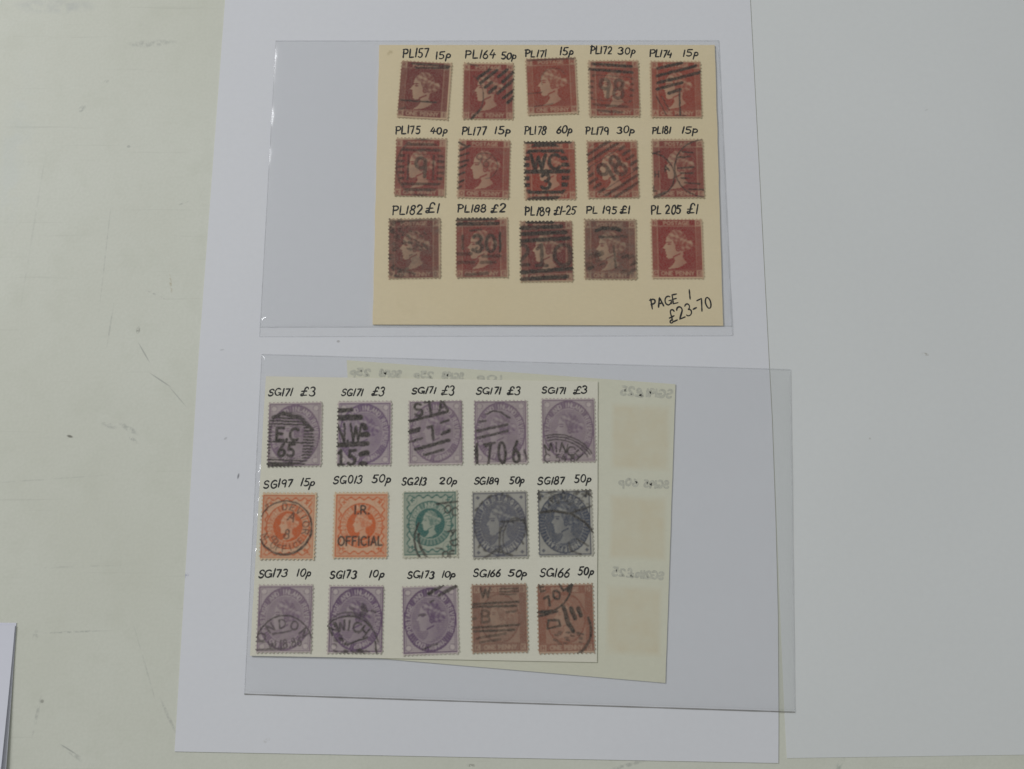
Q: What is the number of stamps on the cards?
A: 30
